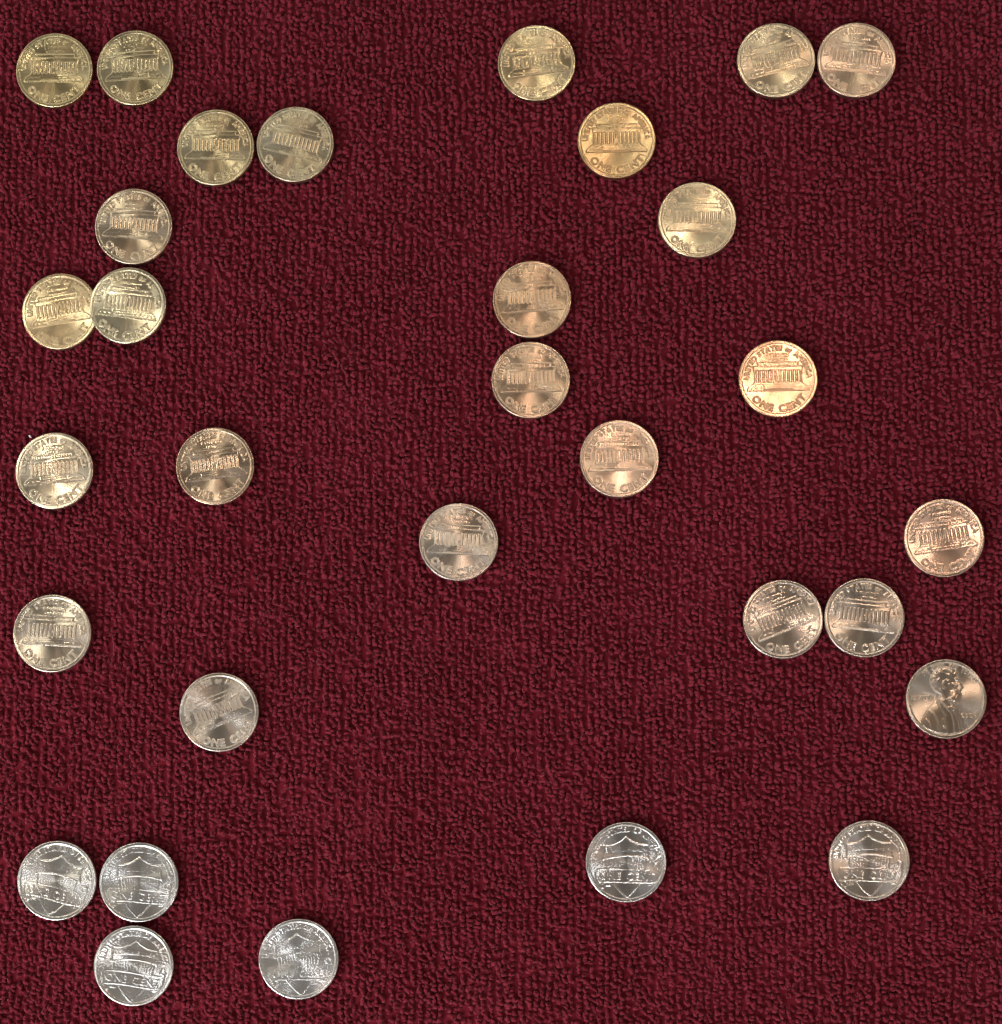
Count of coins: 31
